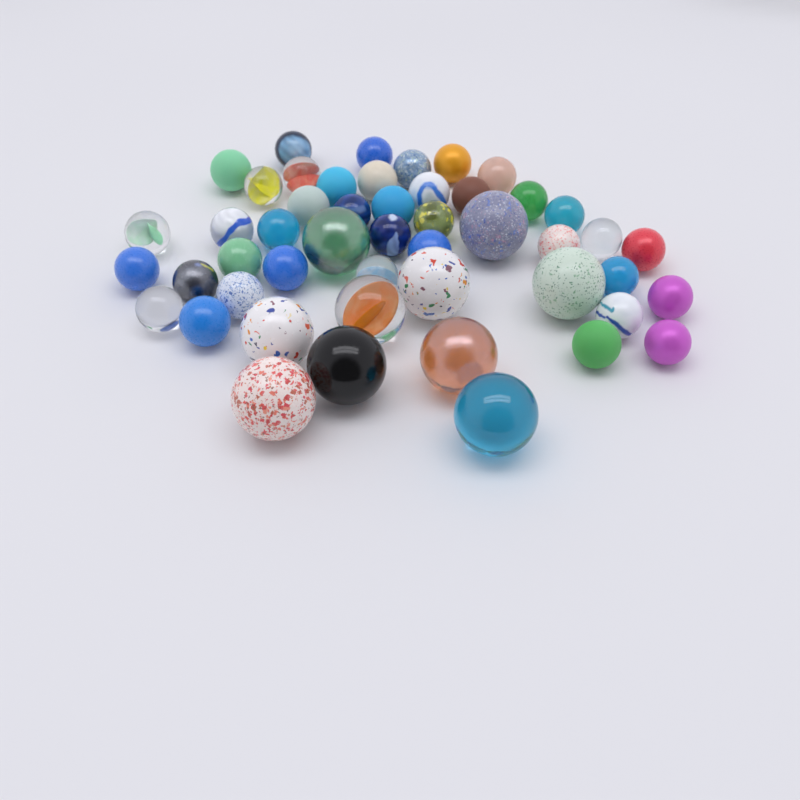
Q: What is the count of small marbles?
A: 39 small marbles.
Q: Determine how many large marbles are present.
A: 10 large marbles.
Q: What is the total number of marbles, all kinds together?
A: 49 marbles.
